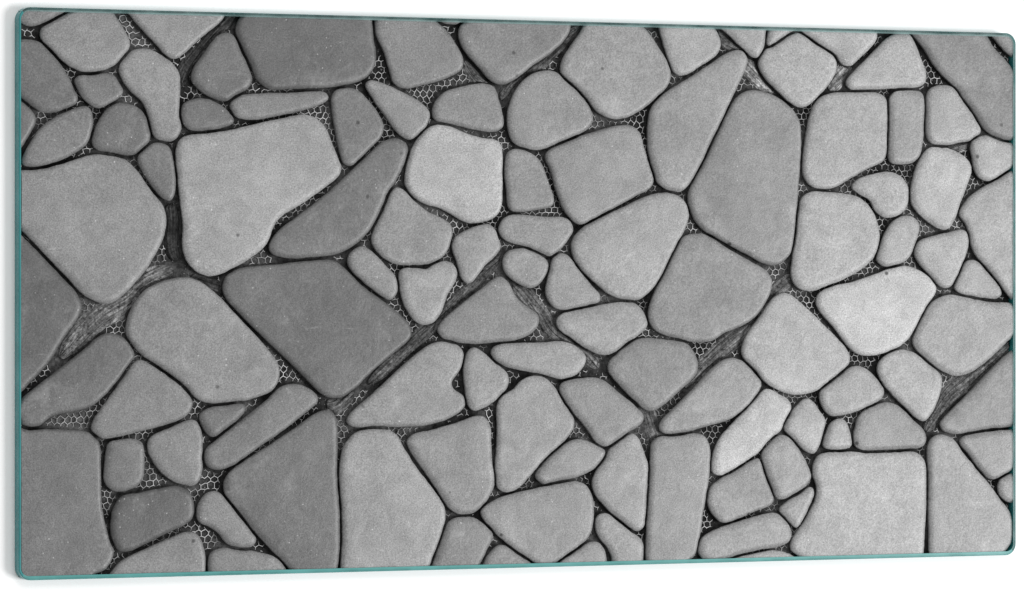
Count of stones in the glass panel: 111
